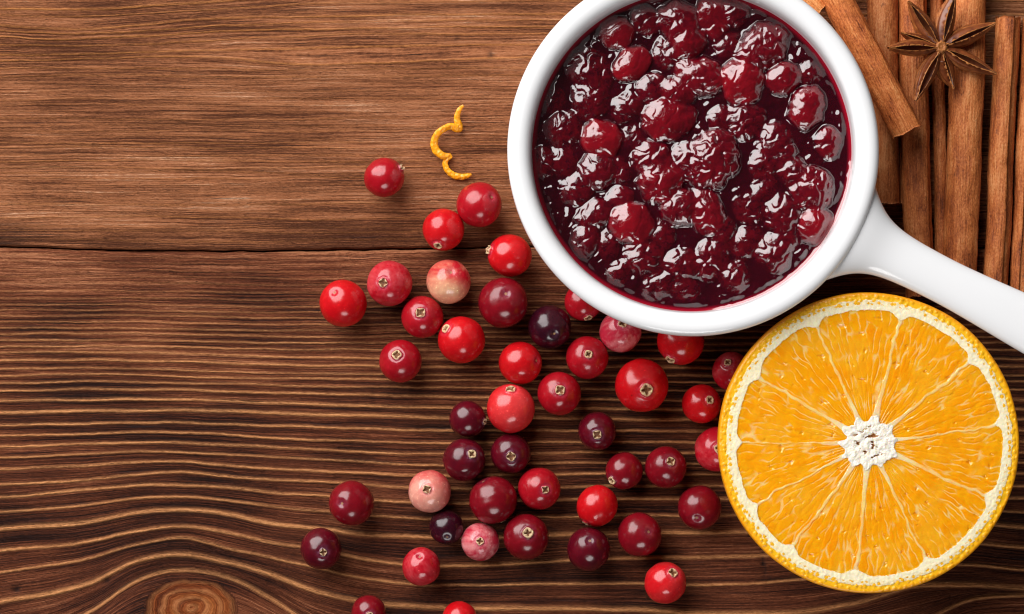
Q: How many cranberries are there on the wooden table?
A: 45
